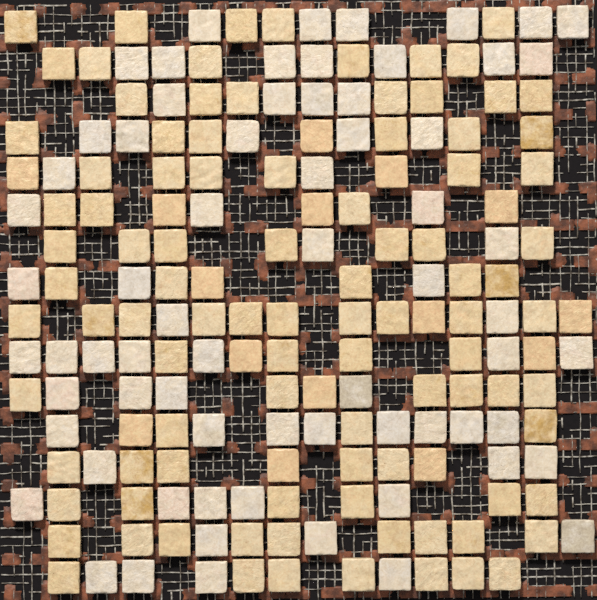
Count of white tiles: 68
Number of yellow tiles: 110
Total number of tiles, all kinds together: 178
